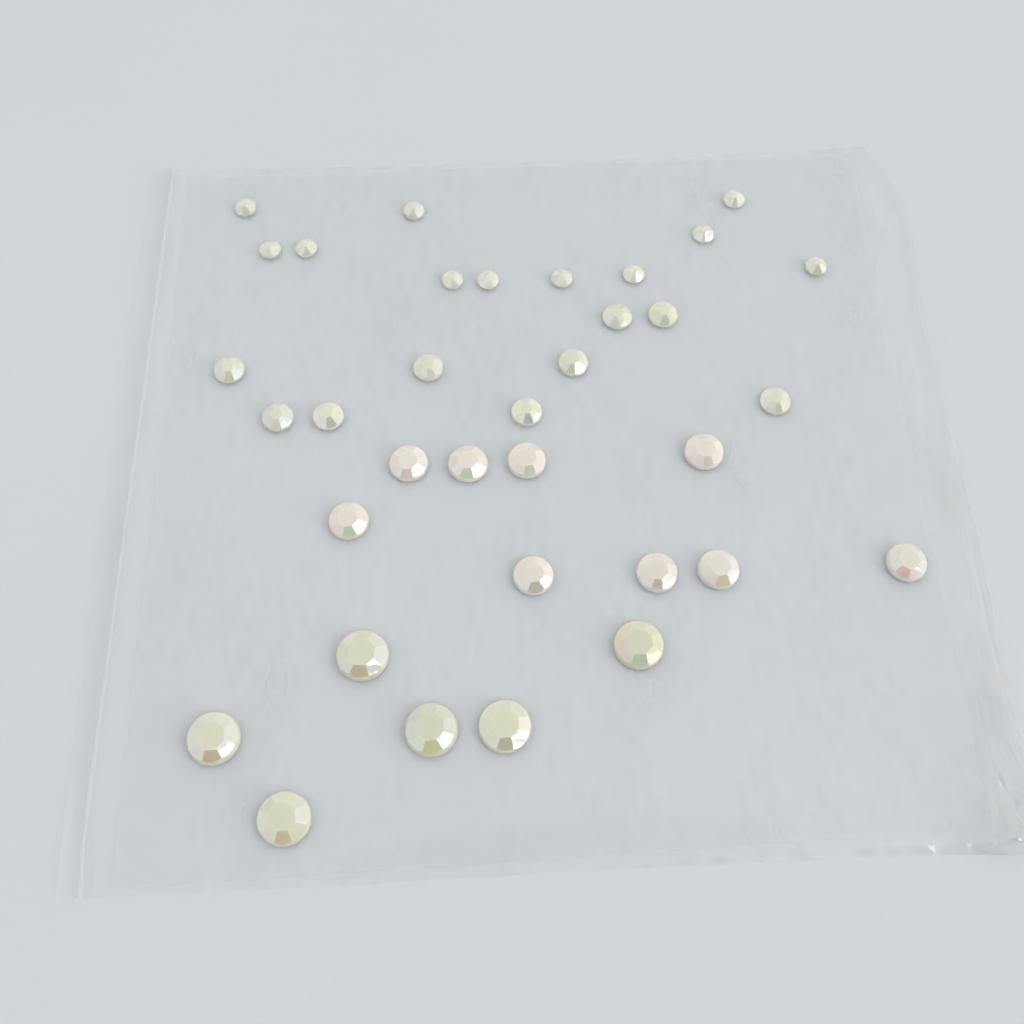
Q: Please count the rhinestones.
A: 35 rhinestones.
